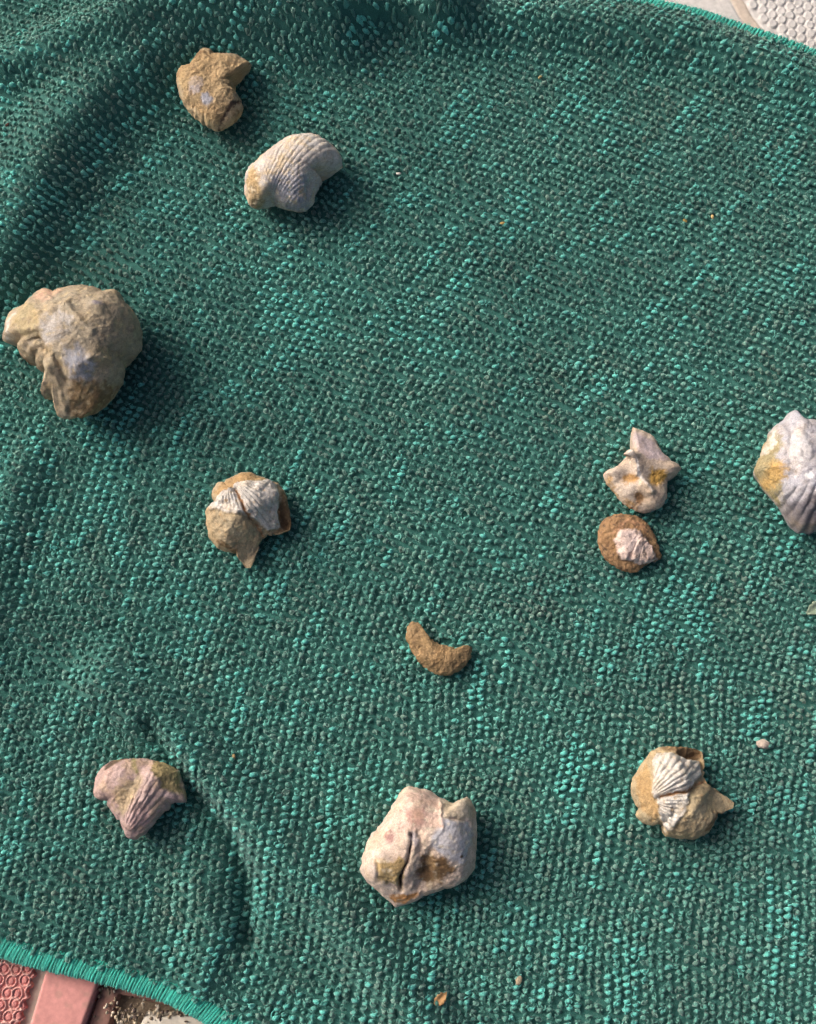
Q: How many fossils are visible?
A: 11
